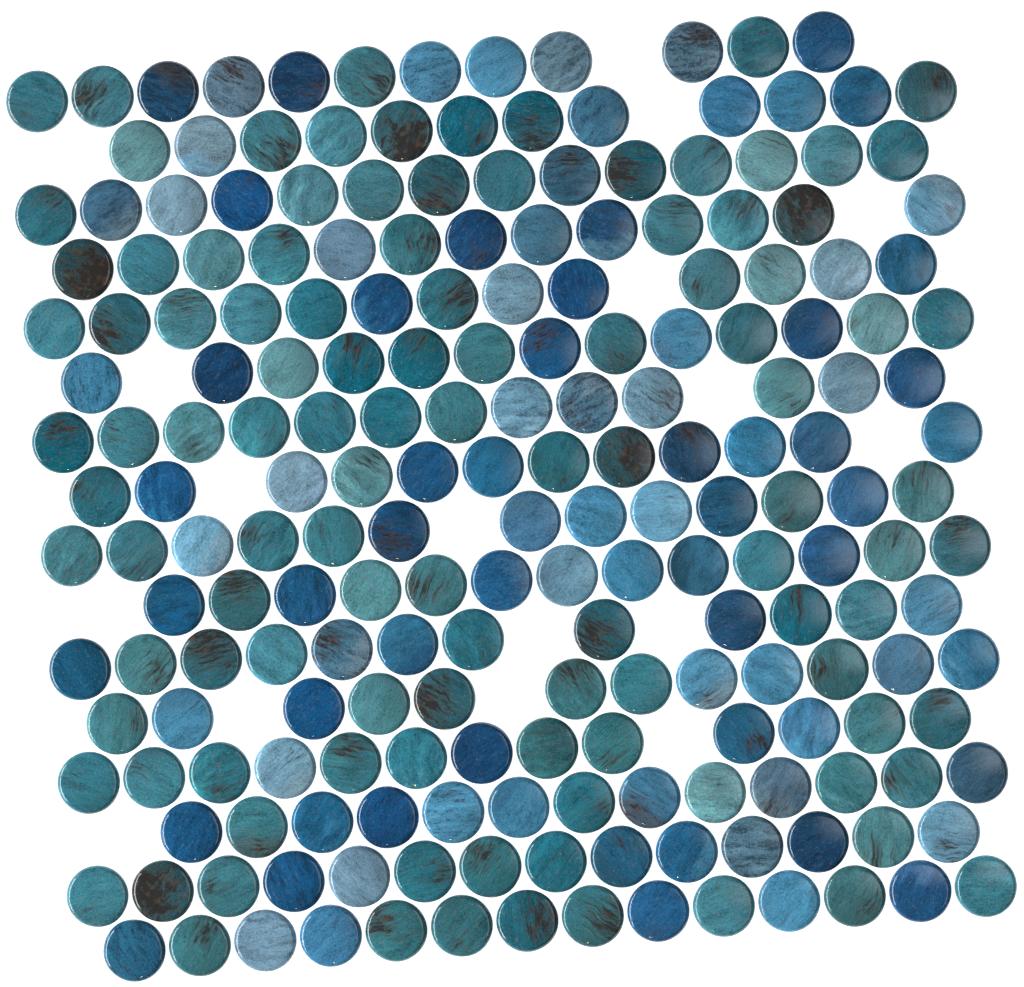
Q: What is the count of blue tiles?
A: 95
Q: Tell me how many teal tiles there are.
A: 111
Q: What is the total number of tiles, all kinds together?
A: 206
